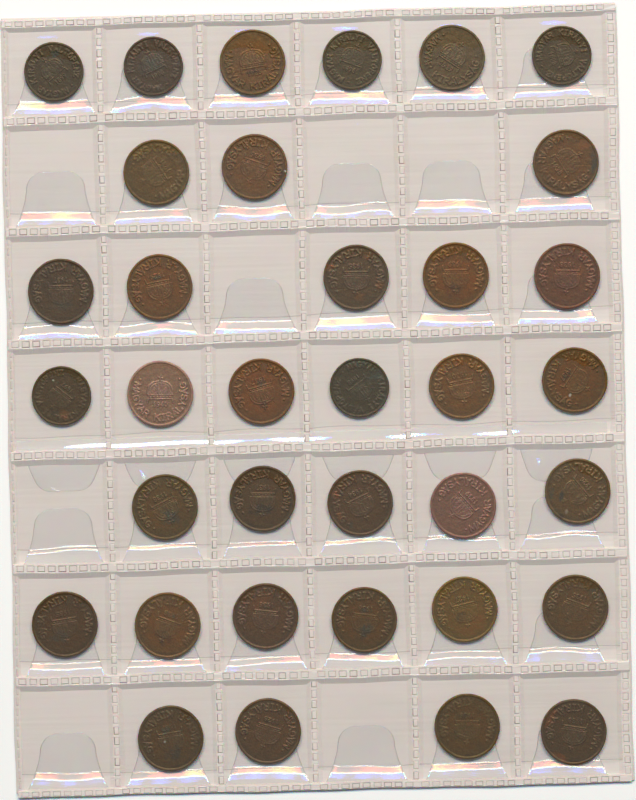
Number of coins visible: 35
